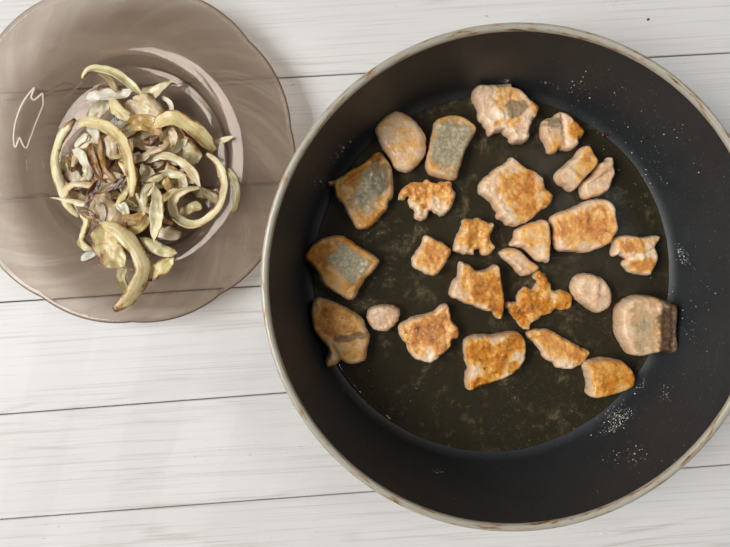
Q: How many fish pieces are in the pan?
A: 26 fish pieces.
